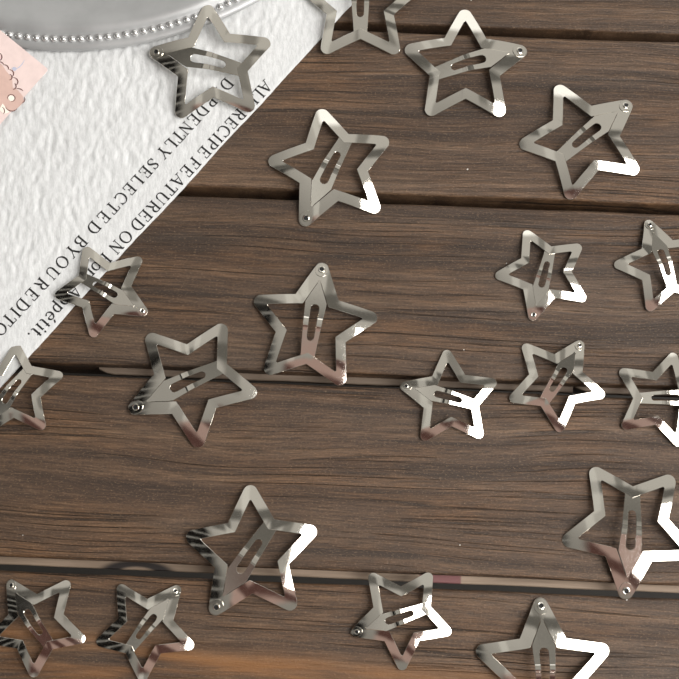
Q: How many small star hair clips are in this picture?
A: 10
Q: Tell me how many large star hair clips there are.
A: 10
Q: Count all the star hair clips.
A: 20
